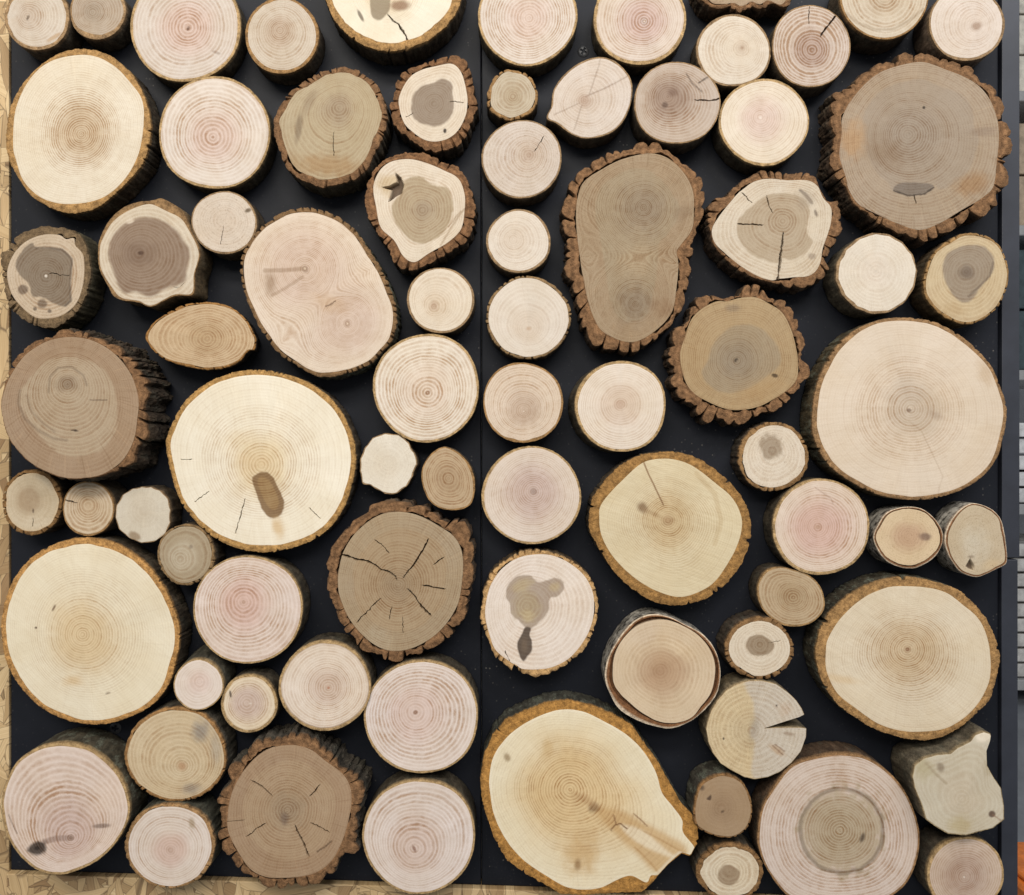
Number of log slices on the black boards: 78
